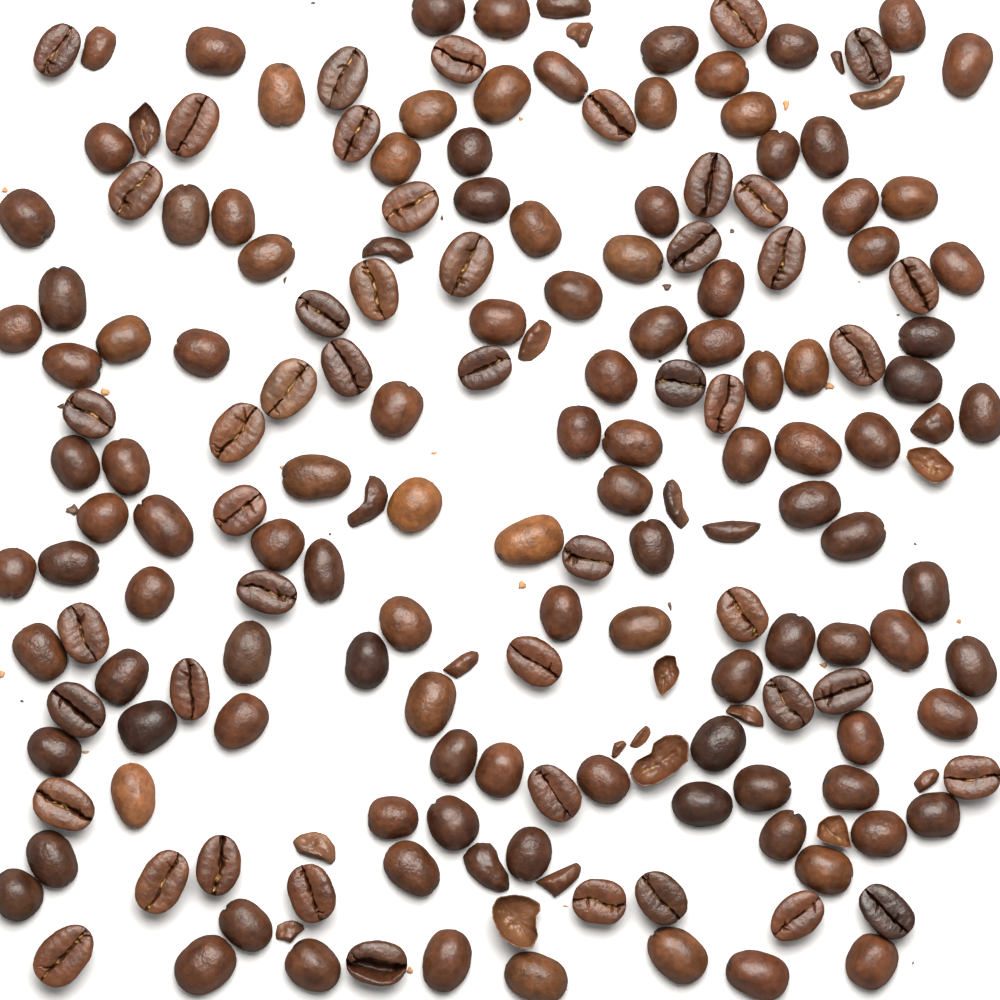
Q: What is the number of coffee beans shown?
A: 162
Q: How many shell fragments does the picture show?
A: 26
